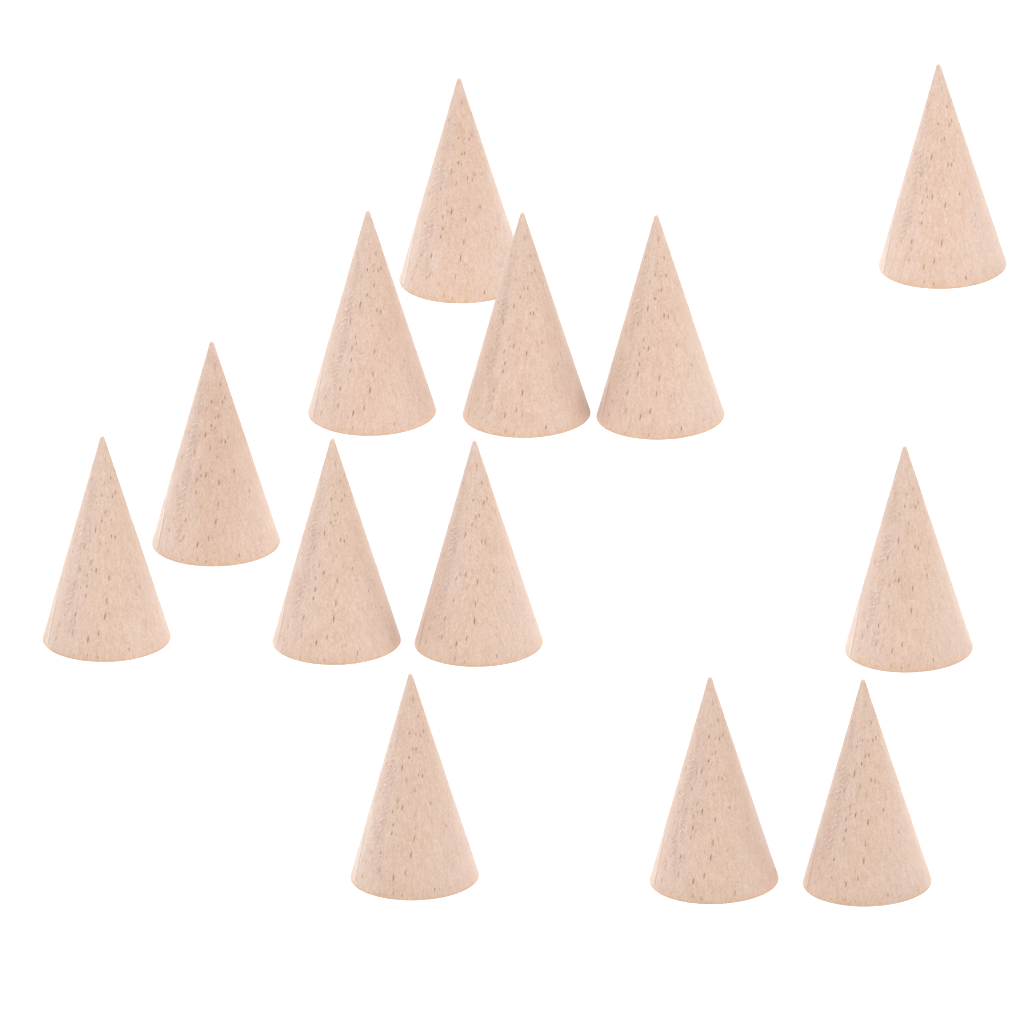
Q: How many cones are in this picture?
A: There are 13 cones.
